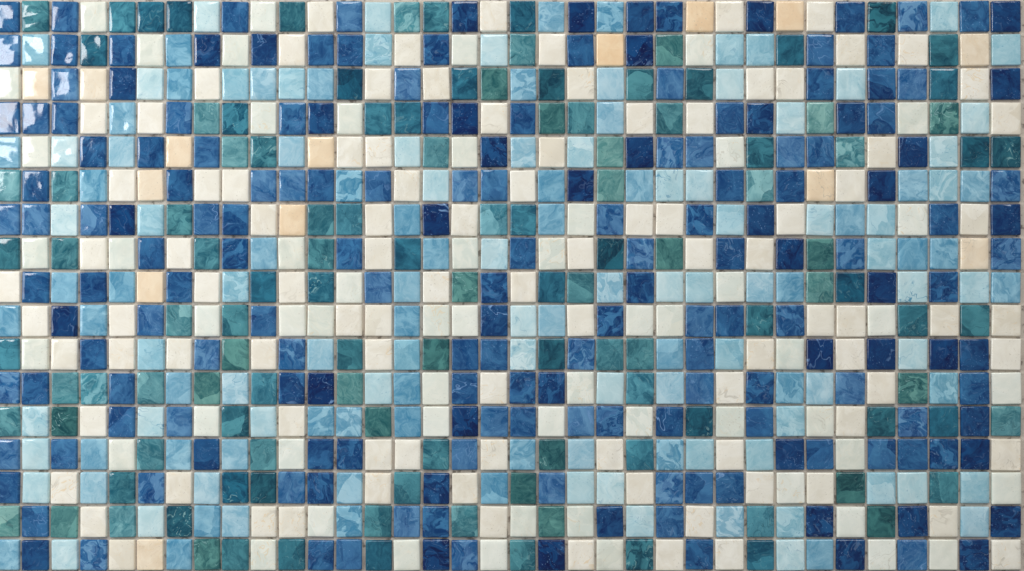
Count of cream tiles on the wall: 167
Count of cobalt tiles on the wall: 180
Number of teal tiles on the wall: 118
